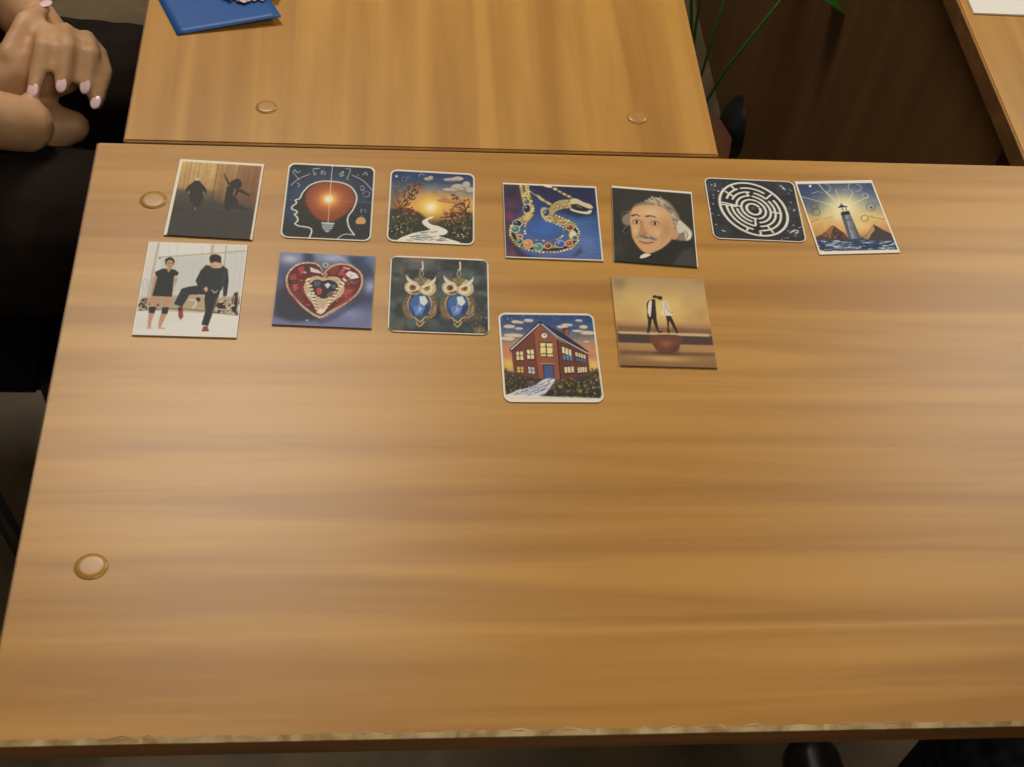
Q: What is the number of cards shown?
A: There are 12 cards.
